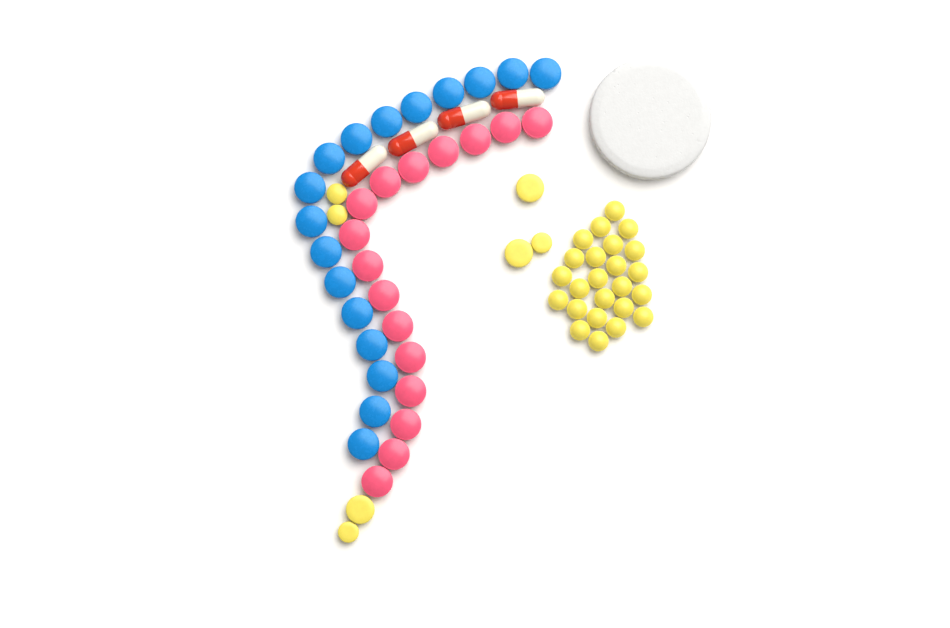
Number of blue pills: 17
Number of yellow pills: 31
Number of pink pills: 16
